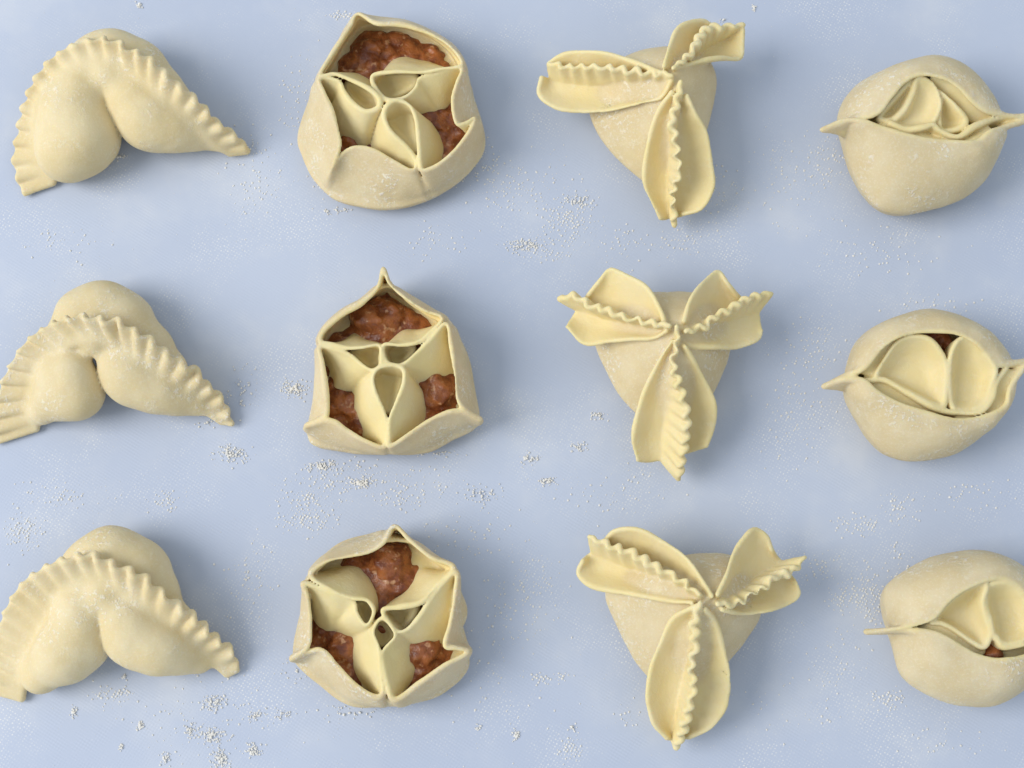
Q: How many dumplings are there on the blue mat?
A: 12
